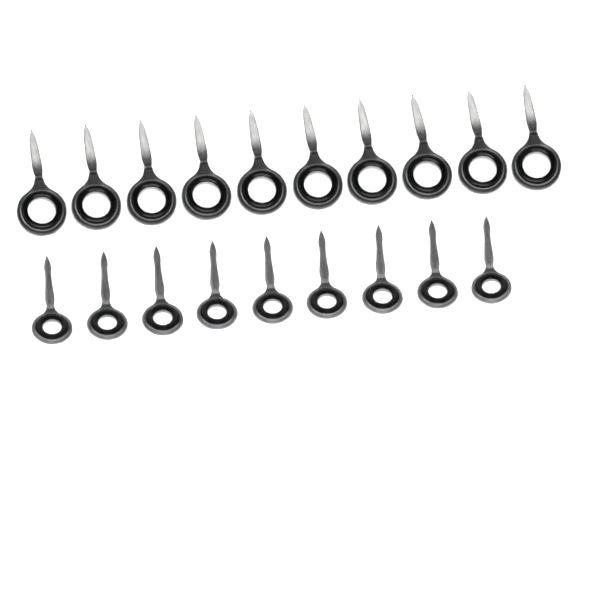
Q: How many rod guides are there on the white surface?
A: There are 19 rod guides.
